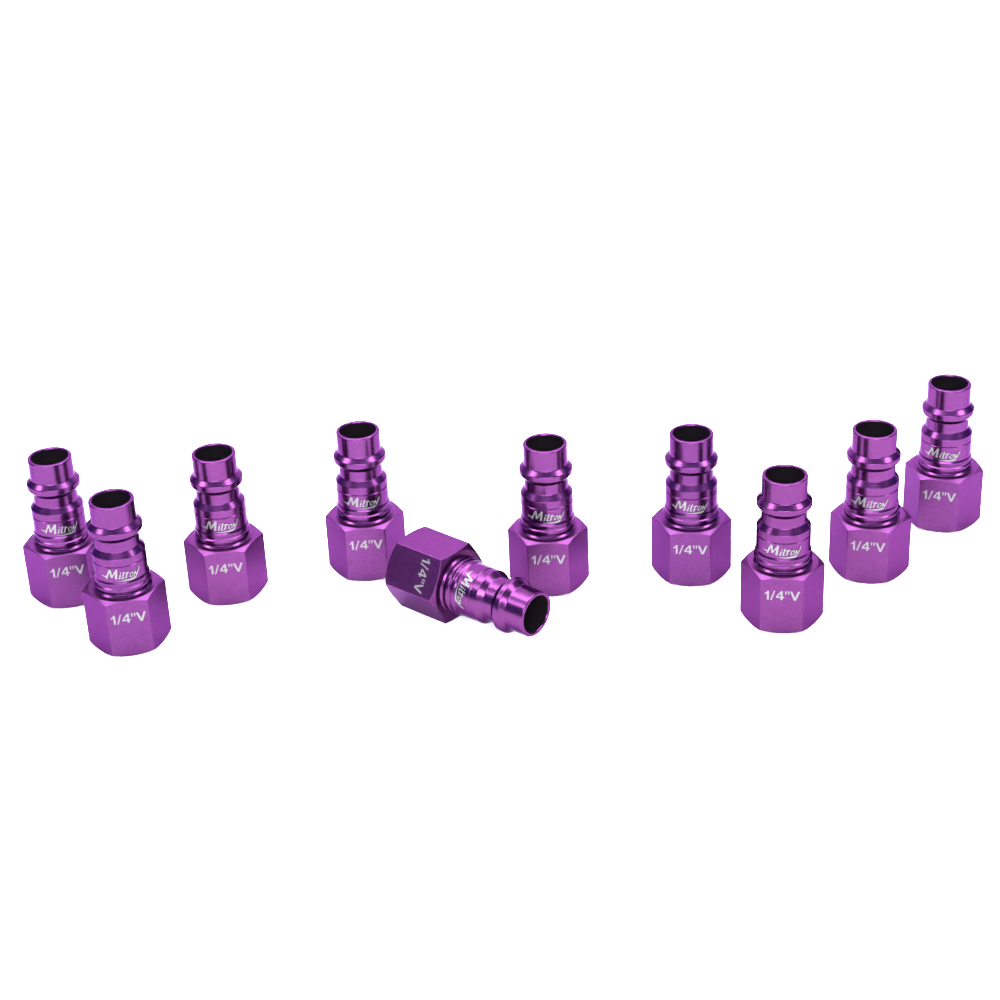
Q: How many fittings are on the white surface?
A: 10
